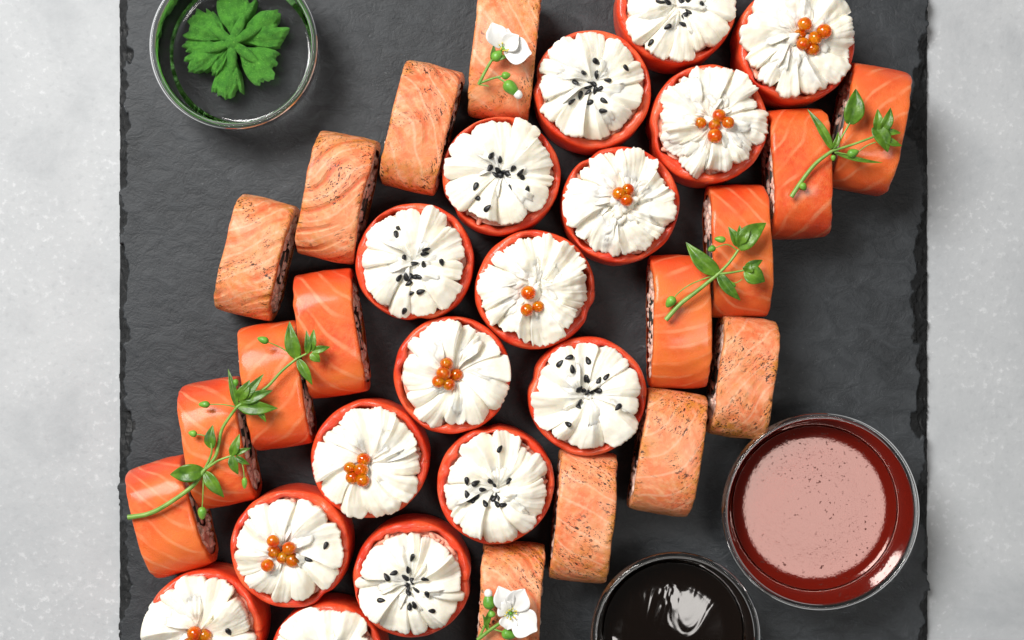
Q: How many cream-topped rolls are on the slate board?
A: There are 16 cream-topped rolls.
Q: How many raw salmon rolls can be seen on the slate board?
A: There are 8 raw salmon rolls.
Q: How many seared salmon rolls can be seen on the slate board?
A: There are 8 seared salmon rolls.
